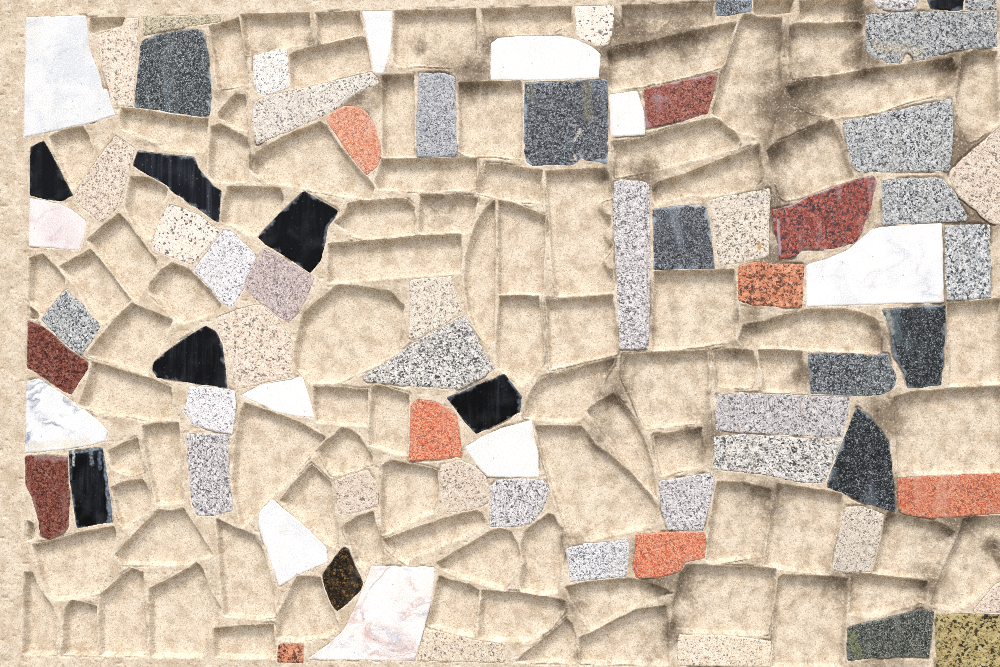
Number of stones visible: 74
